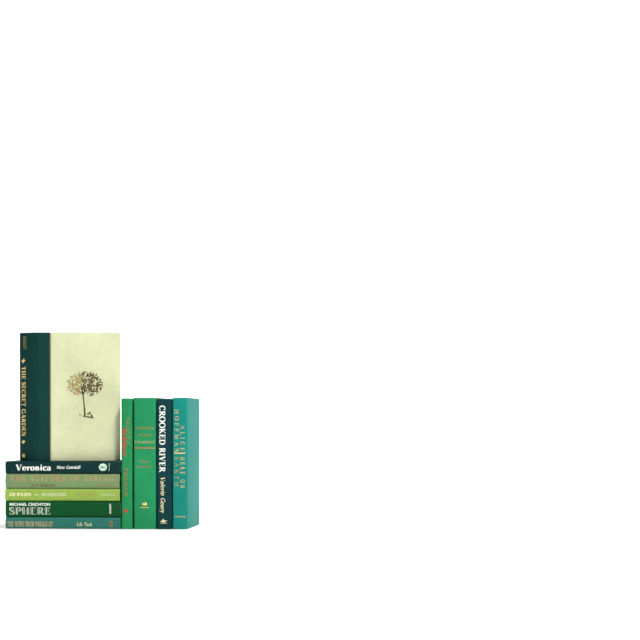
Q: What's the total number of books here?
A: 10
